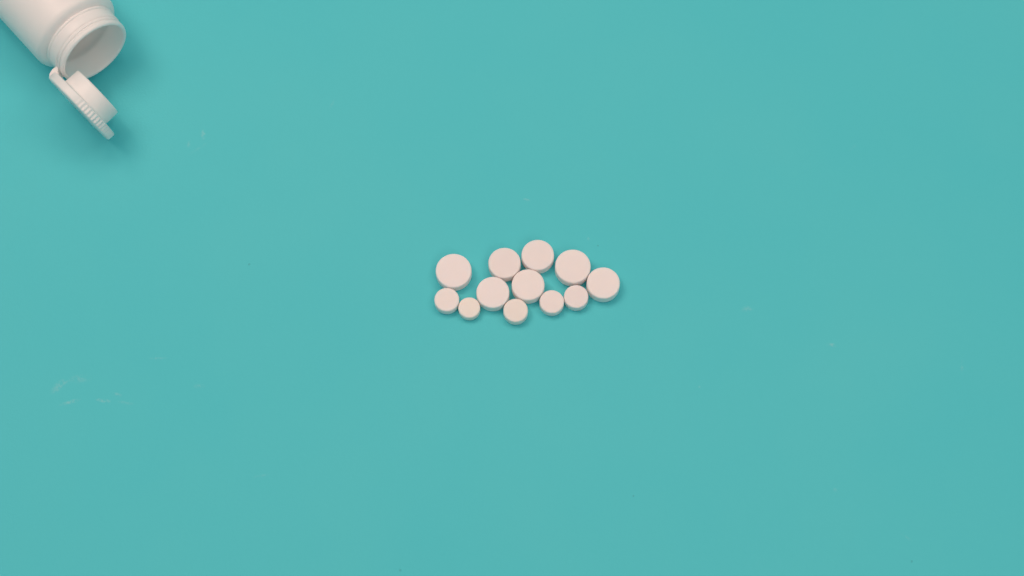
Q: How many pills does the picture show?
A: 12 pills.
